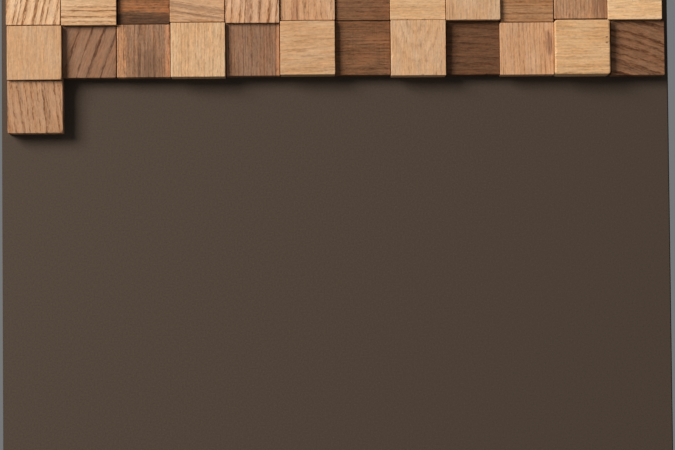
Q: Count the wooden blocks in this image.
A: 25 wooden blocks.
